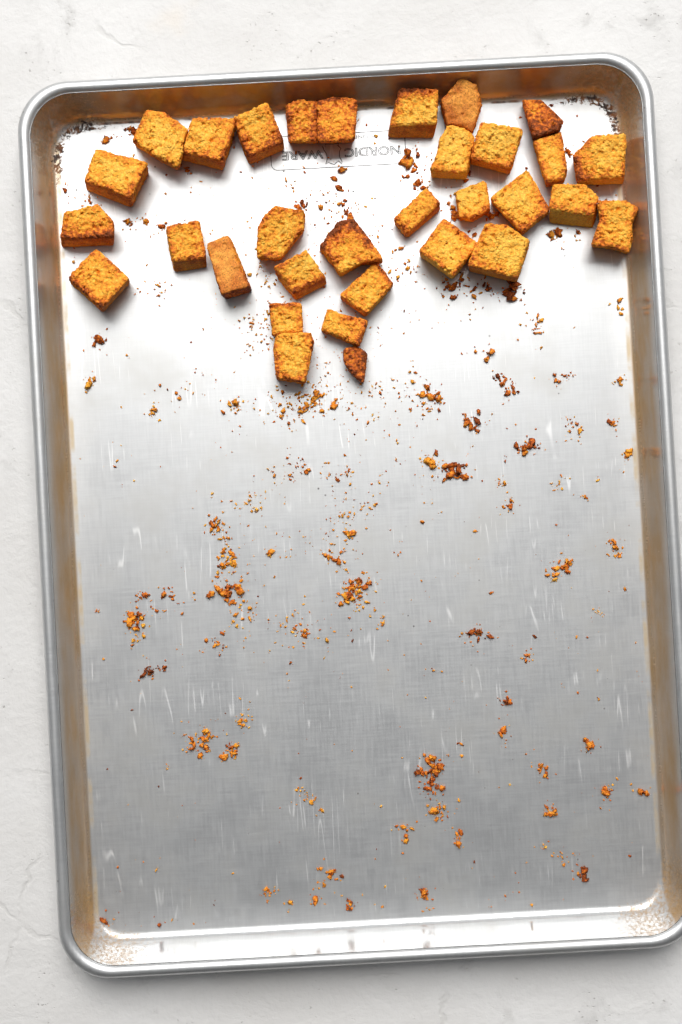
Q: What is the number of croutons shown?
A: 32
